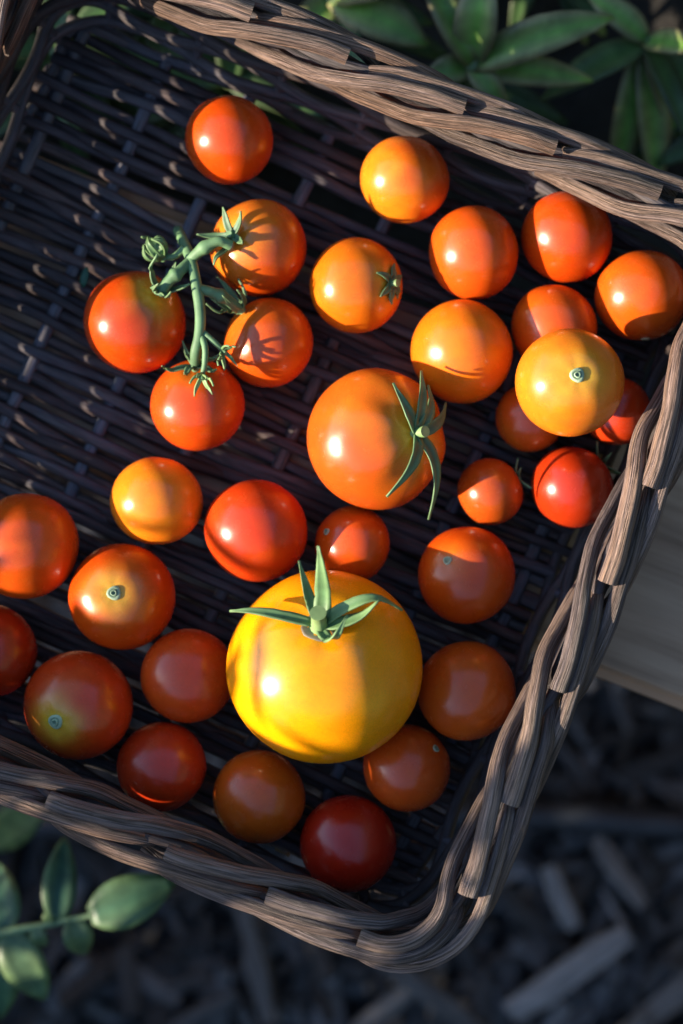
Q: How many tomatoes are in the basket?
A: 33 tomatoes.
